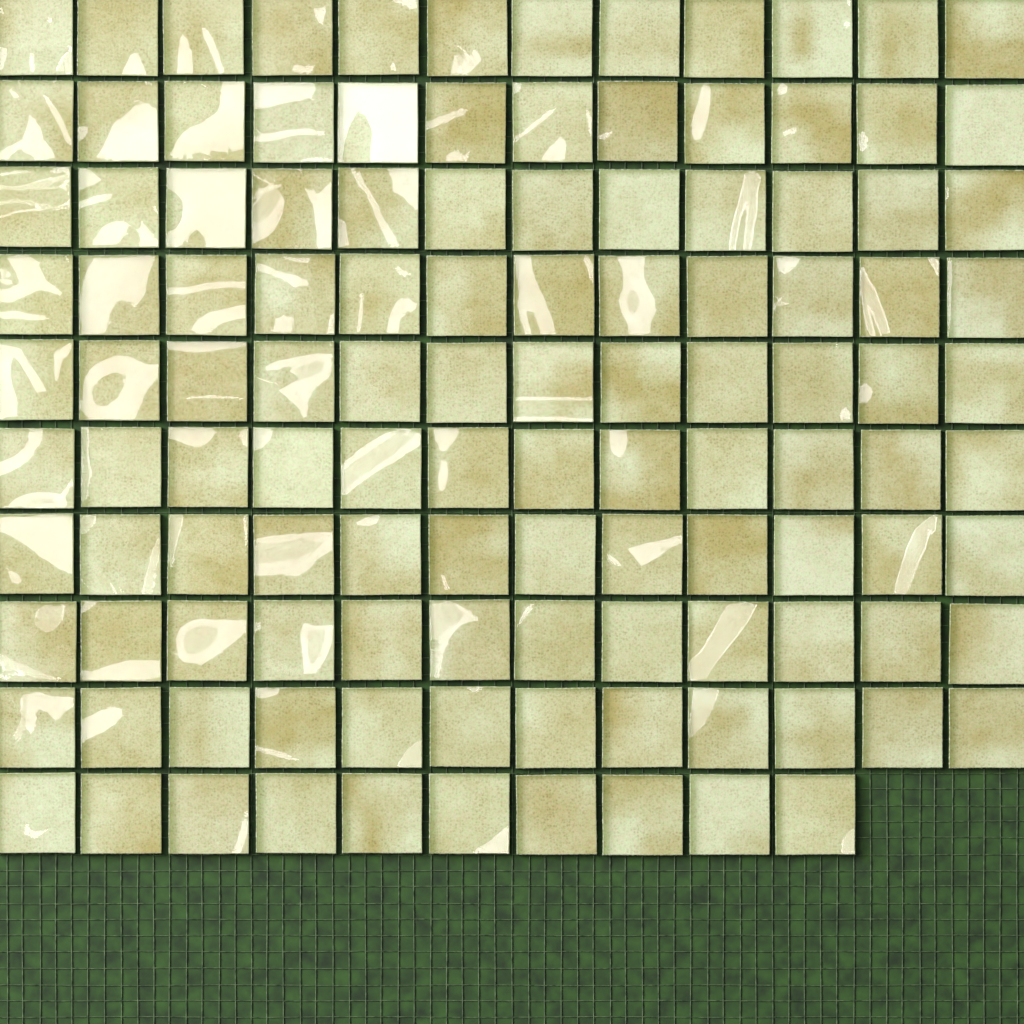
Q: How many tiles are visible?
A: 118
